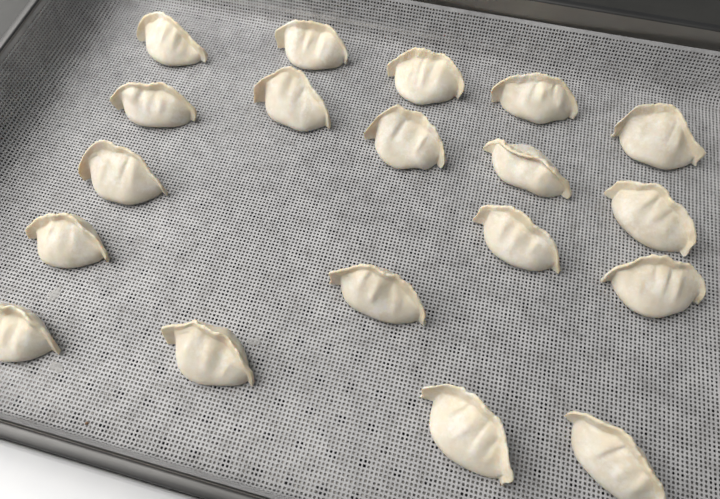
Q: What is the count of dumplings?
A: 19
